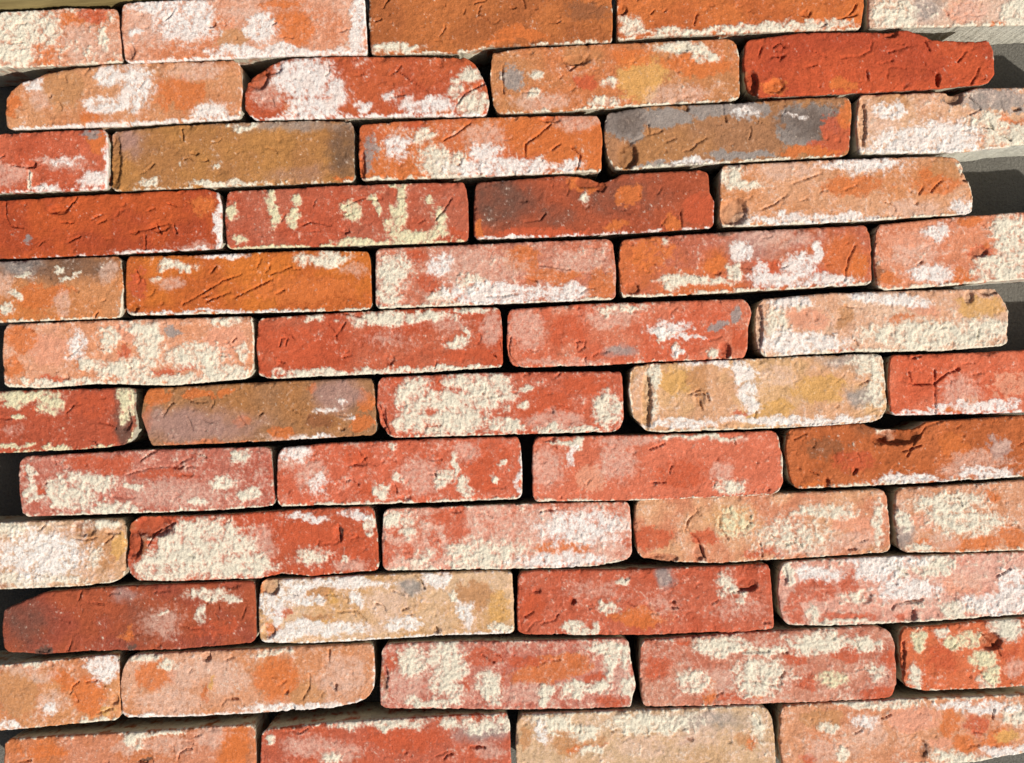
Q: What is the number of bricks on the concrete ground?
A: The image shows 54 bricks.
